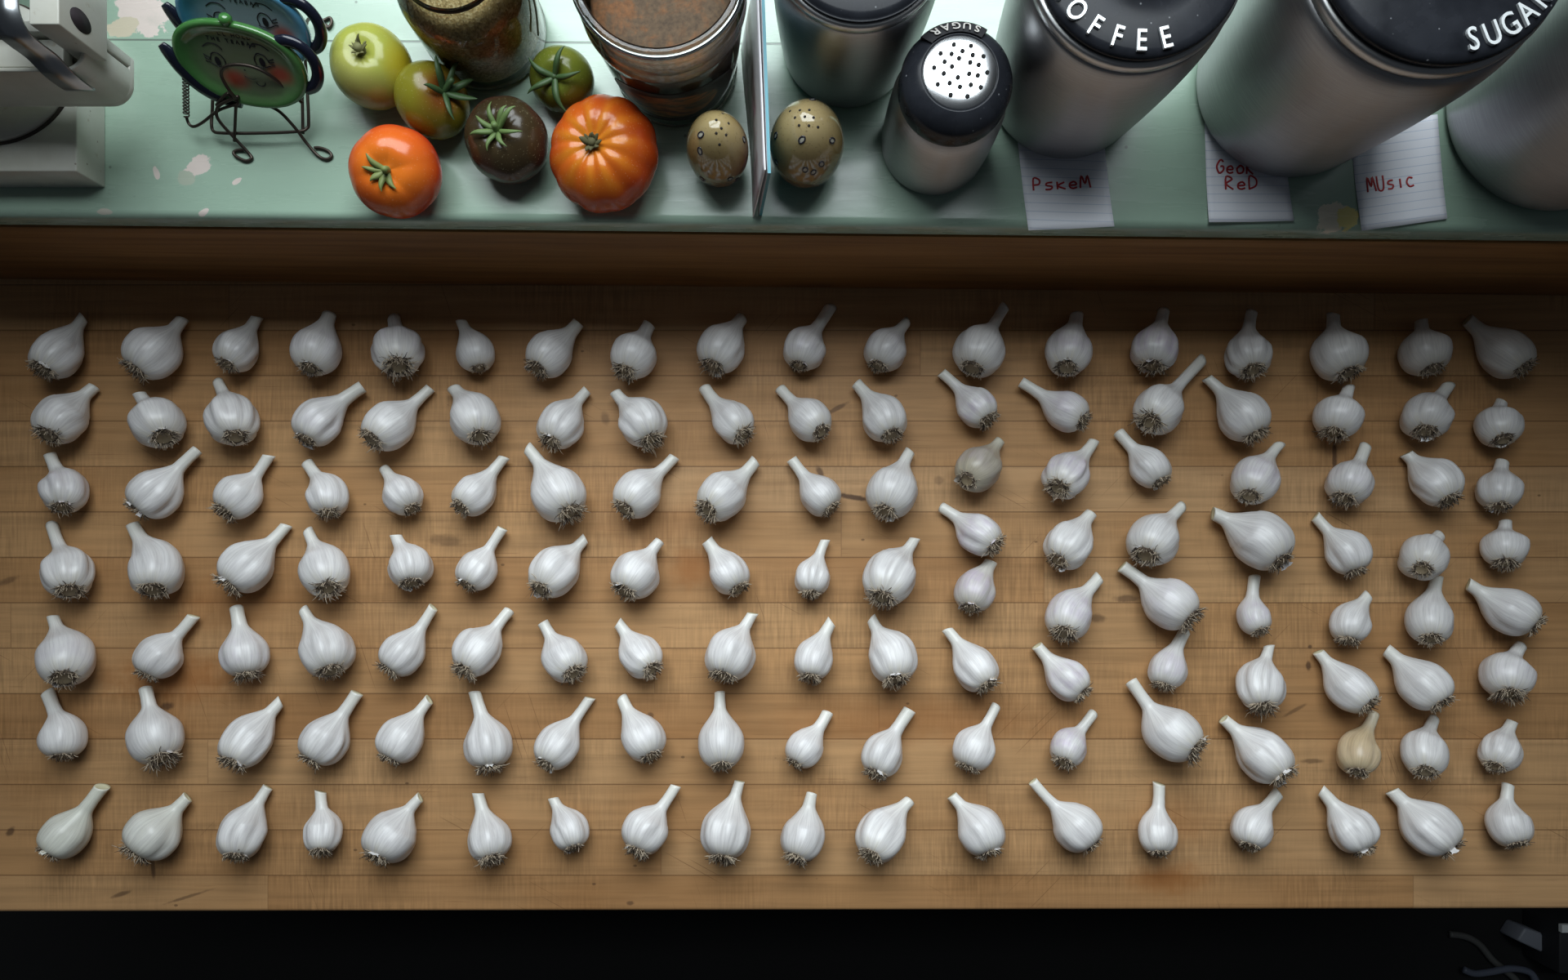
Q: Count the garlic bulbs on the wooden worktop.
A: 133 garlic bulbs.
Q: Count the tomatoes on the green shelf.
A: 6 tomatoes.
